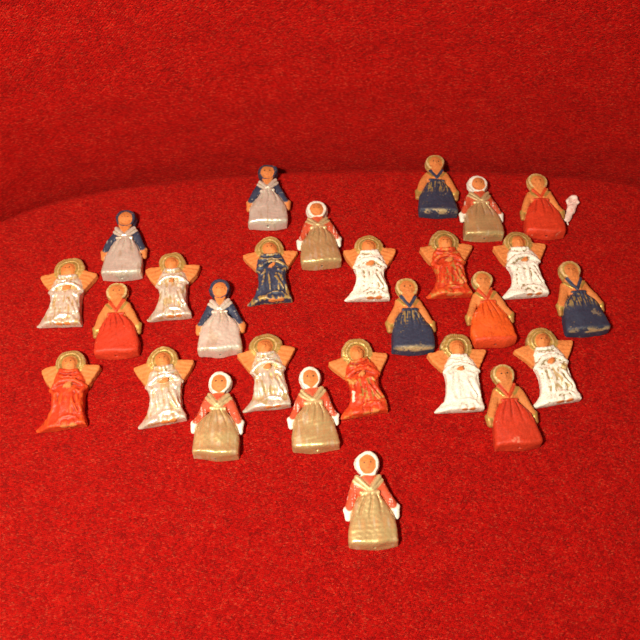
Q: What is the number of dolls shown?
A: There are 15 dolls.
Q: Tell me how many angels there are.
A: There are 12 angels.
